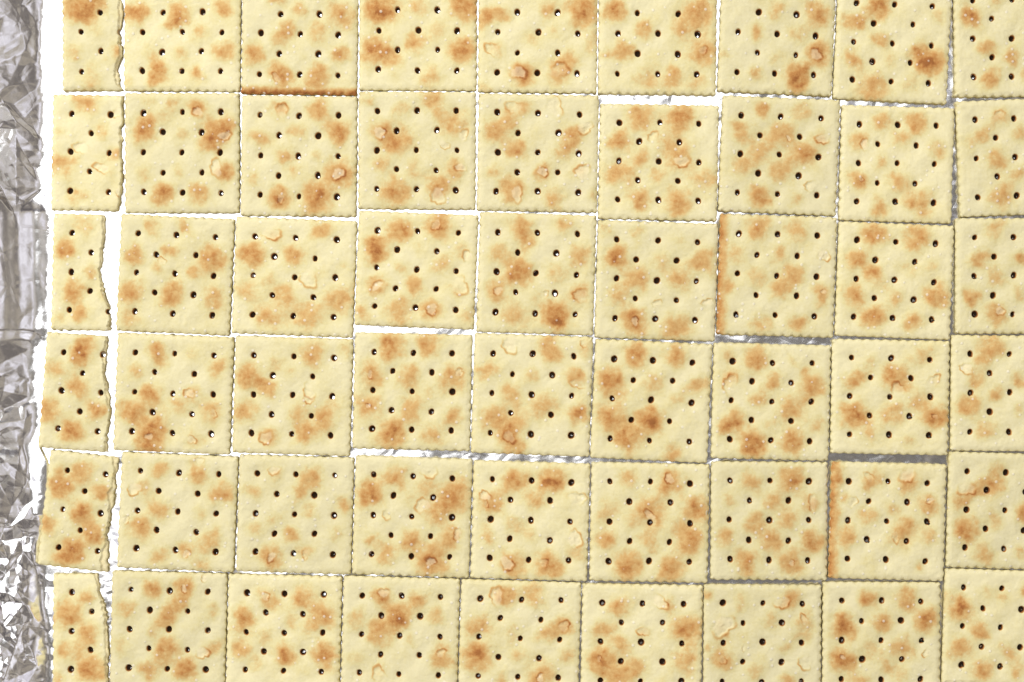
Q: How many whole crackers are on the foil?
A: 48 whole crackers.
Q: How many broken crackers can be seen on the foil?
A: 6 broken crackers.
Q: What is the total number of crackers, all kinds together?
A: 54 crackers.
